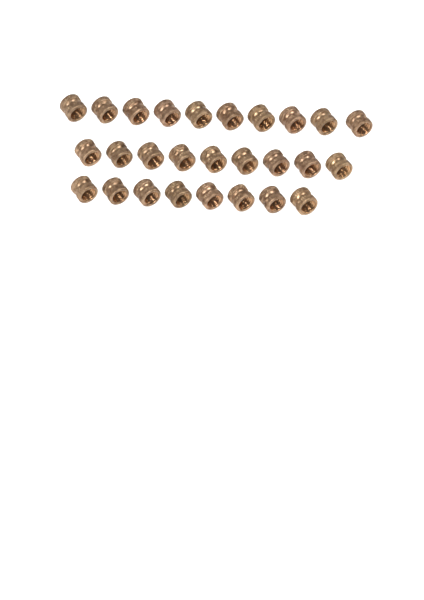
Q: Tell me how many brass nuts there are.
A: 27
